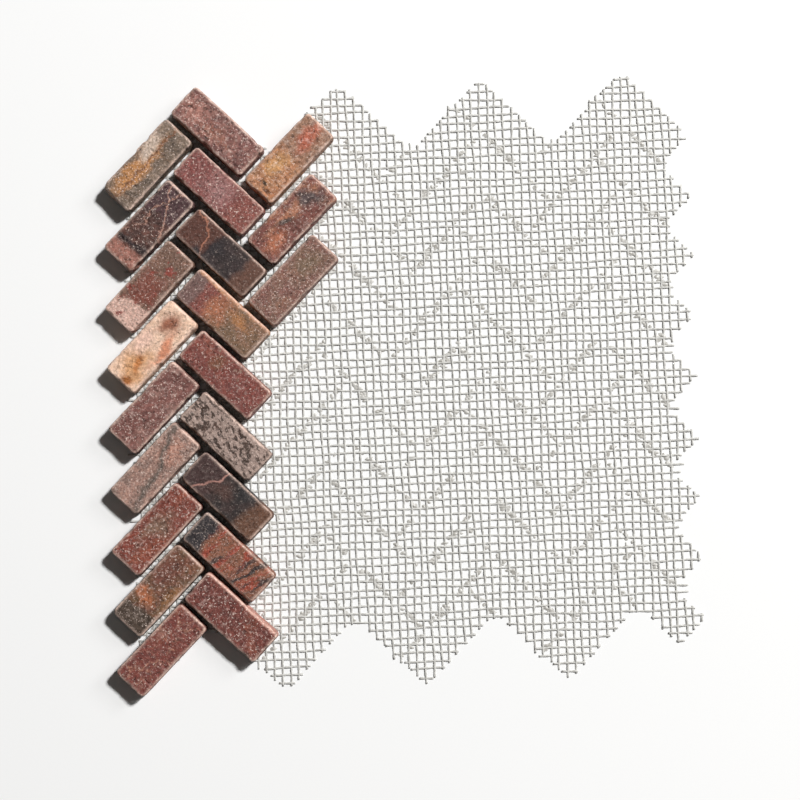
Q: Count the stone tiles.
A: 21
